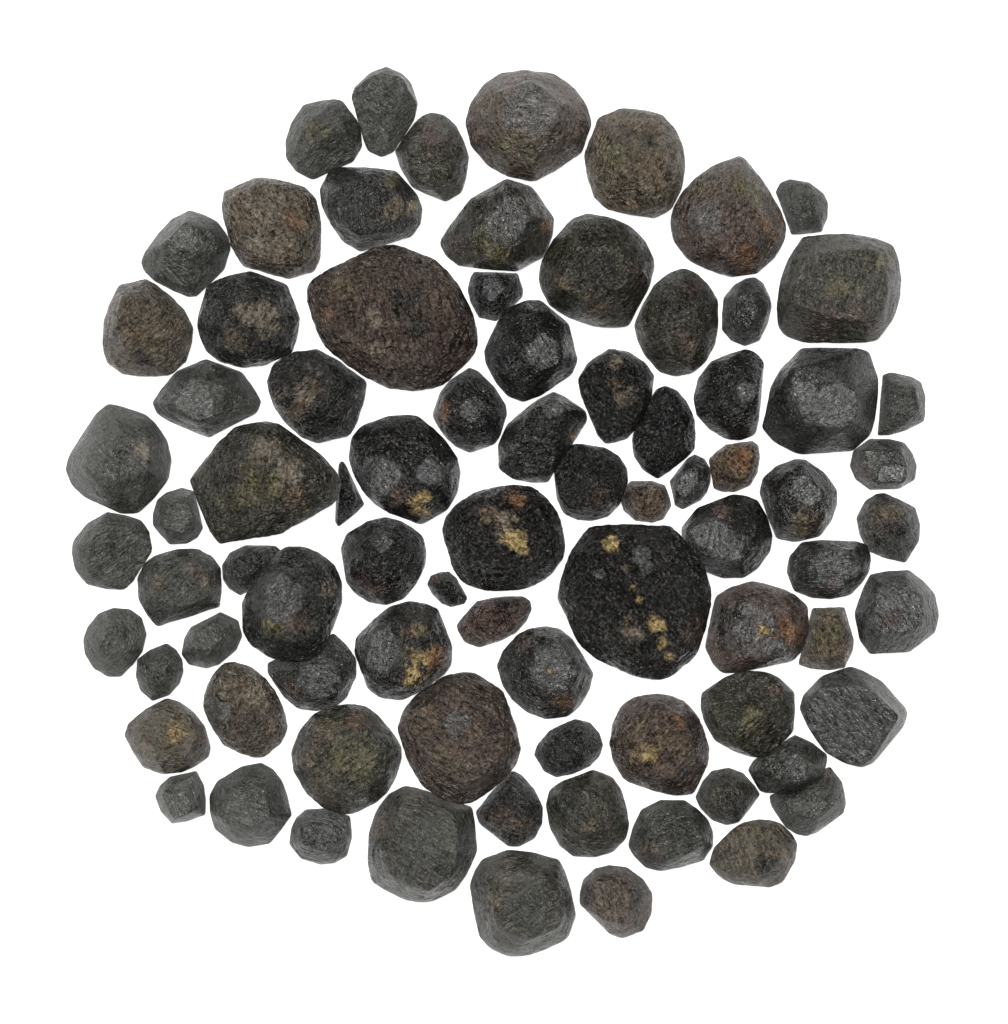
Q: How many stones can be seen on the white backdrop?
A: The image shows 82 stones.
